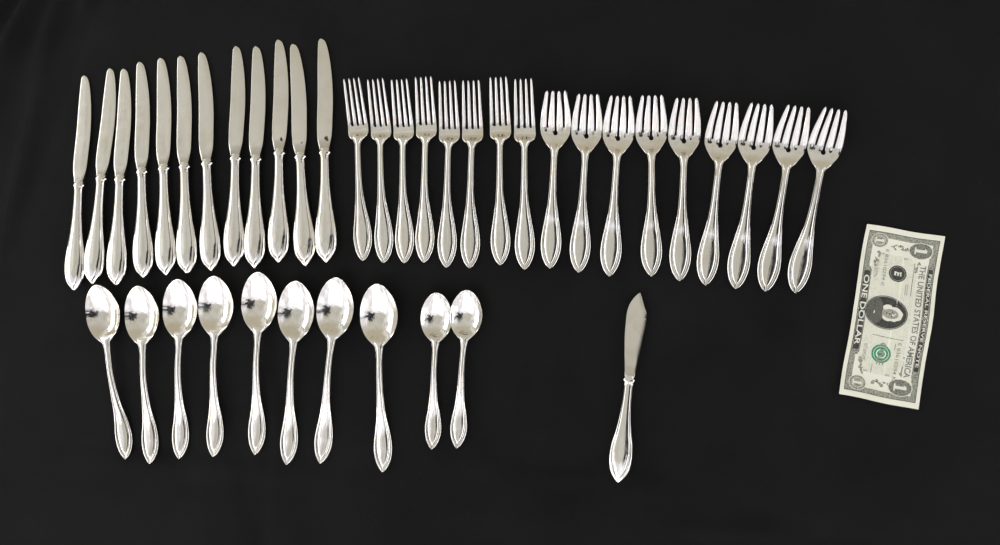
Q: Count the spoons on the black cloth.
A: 10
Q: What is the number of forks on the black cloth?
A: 17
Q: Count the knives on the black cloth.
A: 13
